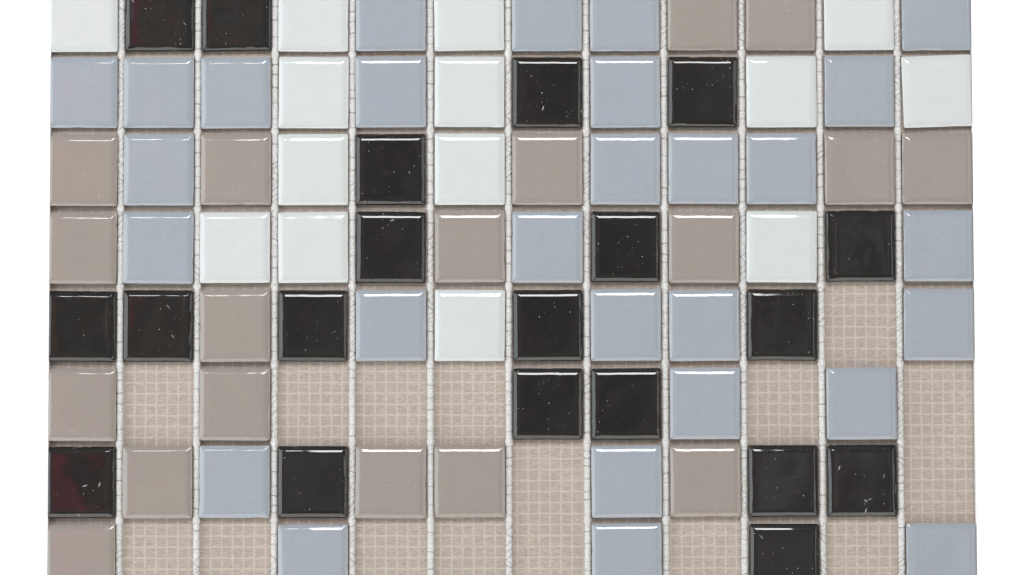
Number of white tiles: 14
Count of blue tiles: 28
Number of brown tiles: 18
